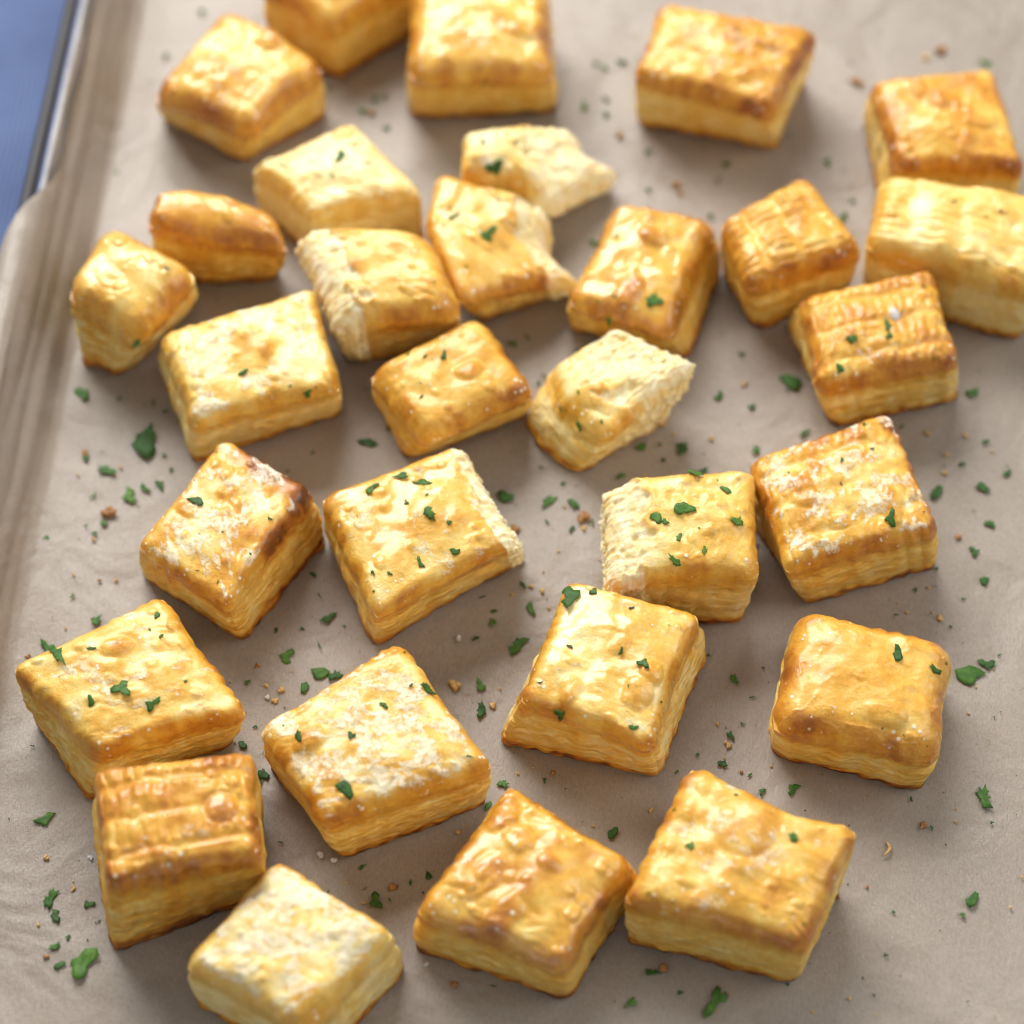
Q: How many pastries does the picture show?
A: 30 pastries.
